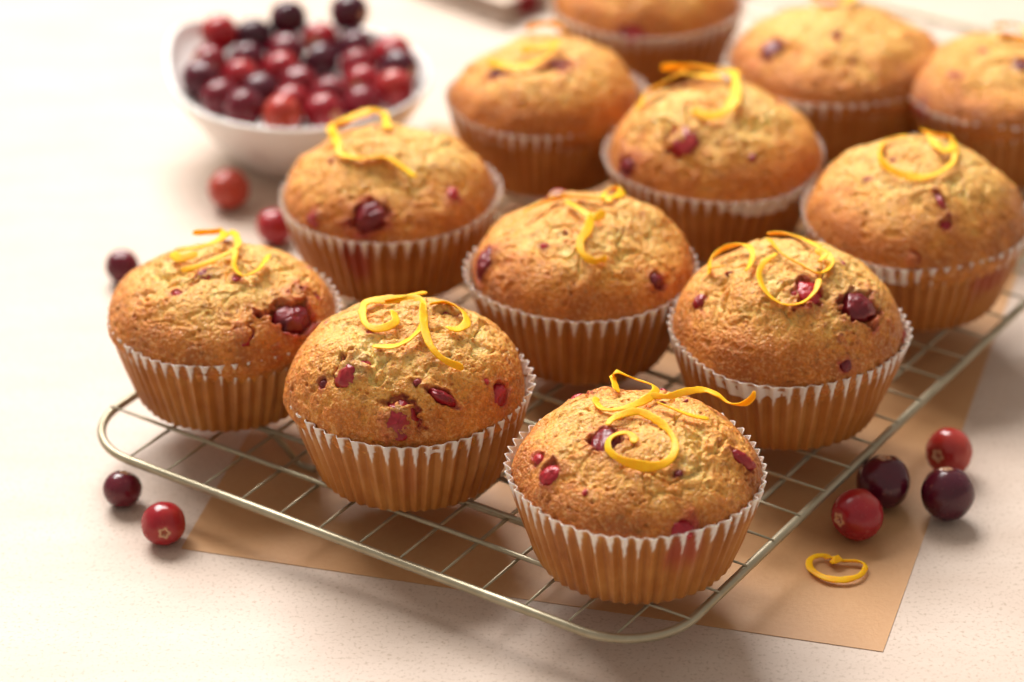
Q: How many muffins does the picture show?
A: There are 12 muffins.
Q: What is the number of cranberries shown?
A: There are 36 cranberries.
